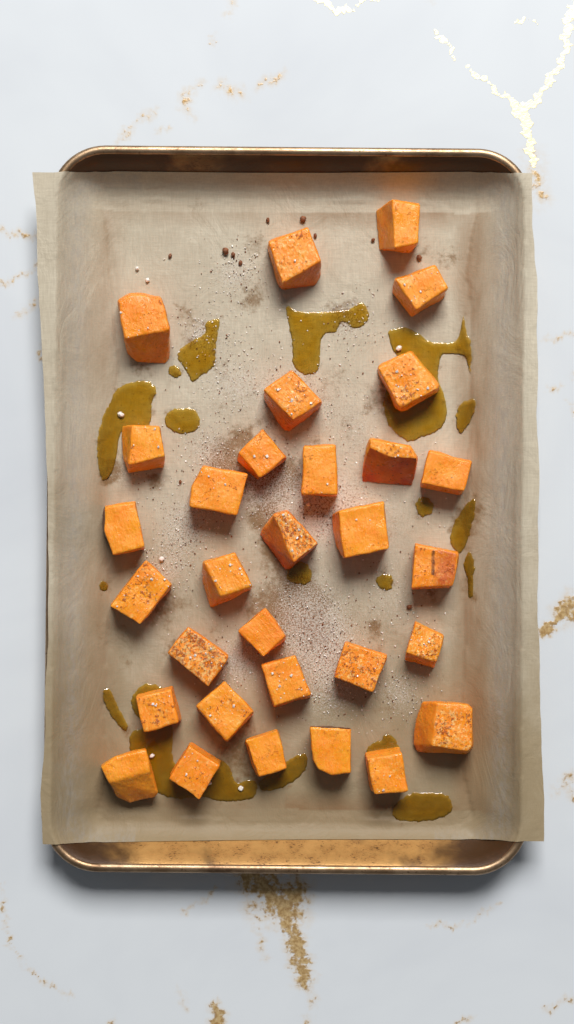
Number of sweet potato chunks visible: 31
